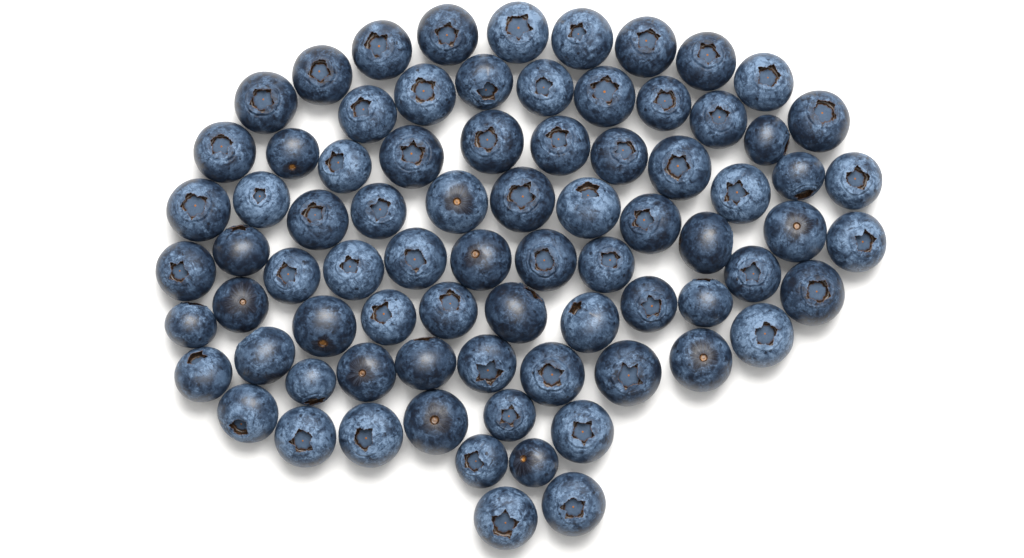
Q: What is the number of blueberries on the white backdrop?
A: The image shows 79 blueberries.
